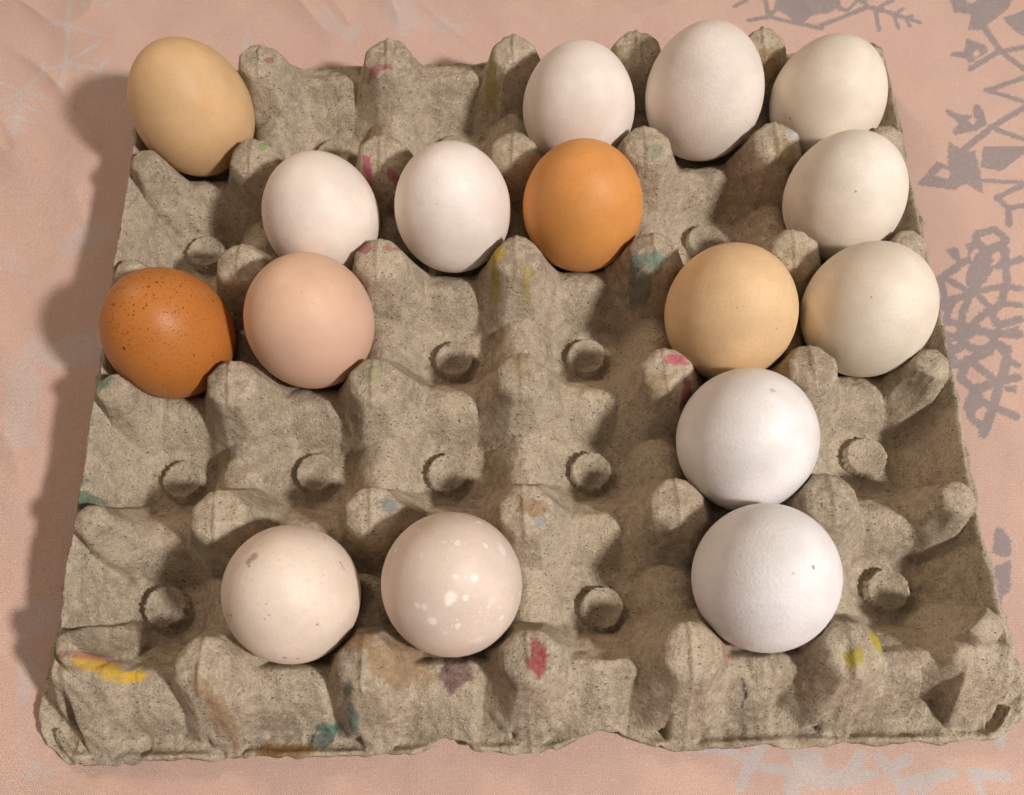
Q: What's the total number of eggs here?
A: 16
